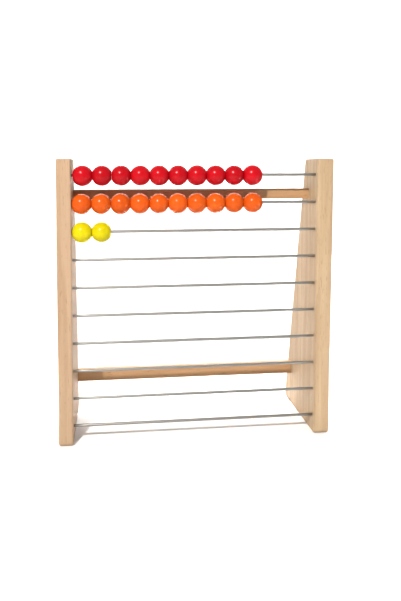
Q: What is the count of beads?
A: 22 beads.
